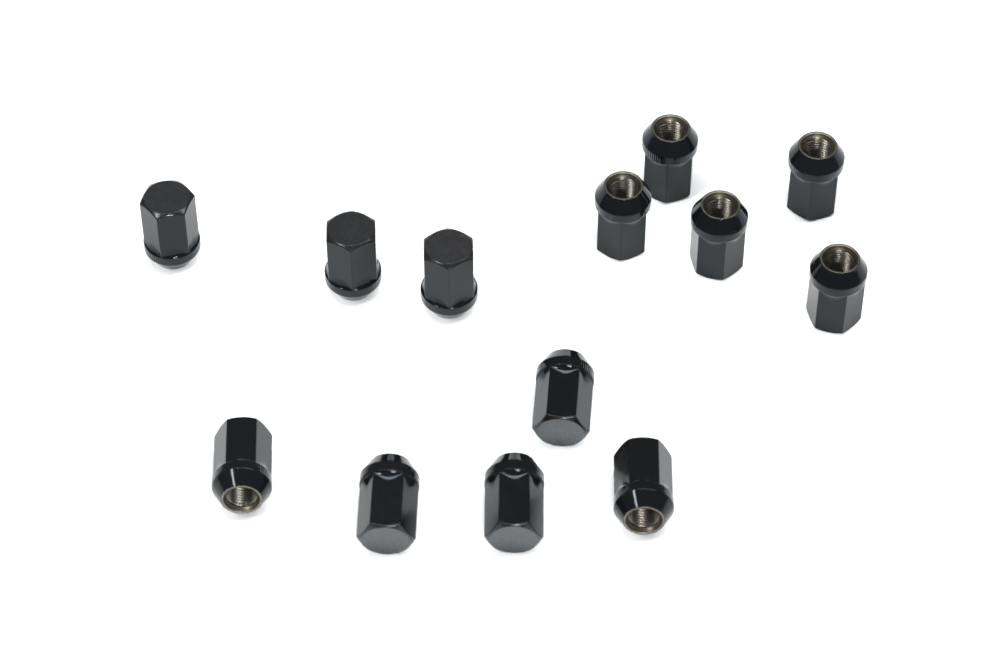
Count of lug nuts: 13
